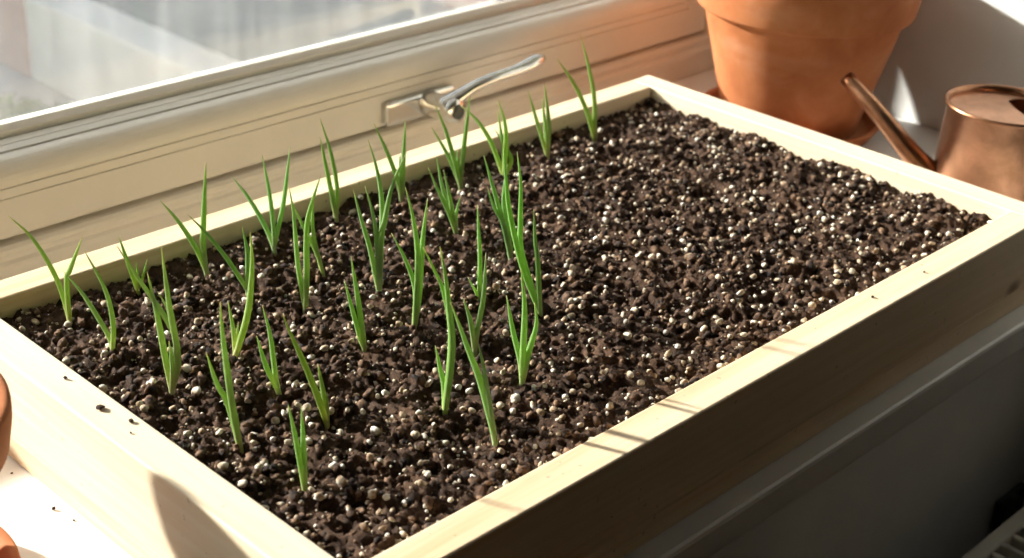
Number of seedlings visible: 31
